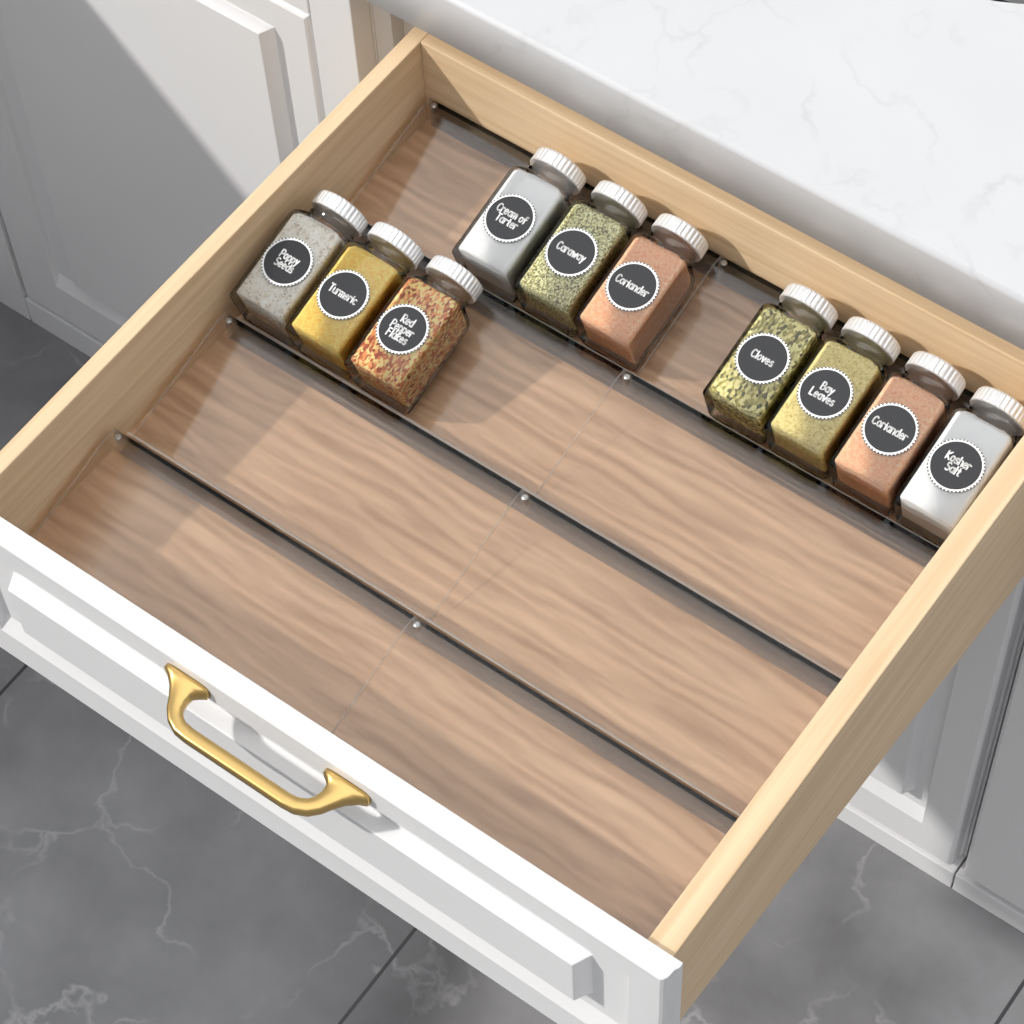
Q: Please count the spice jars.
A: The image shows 10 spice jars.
